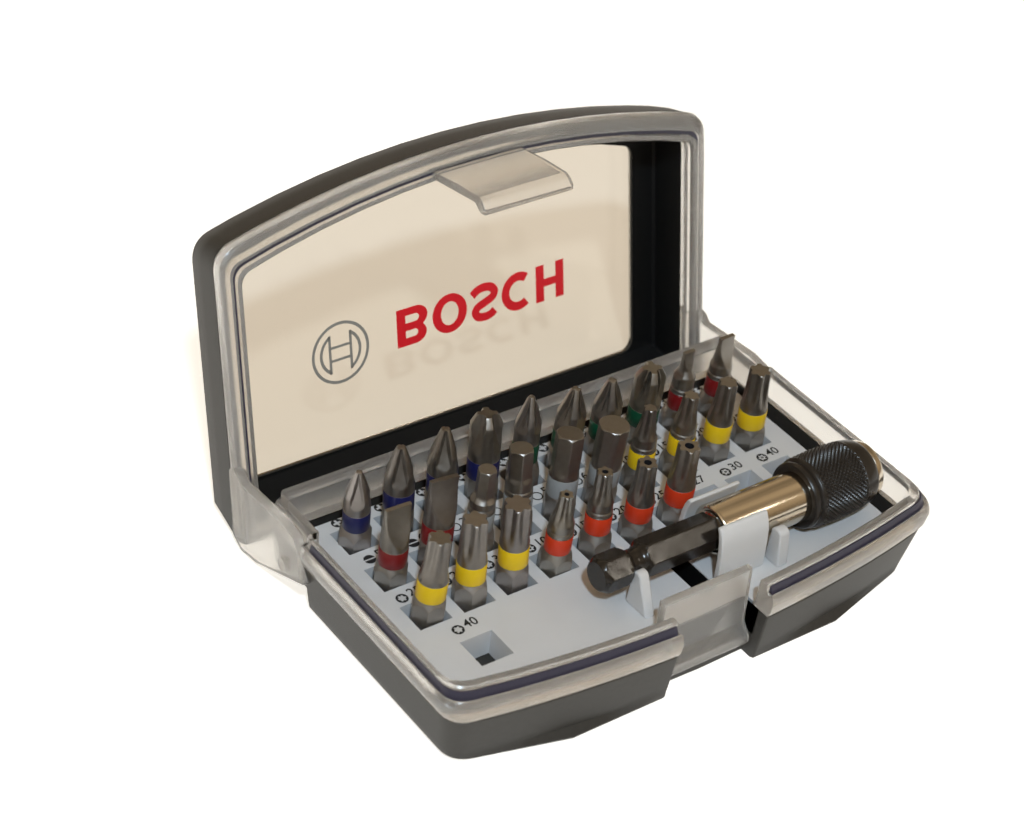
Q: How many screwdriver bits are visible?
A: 27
